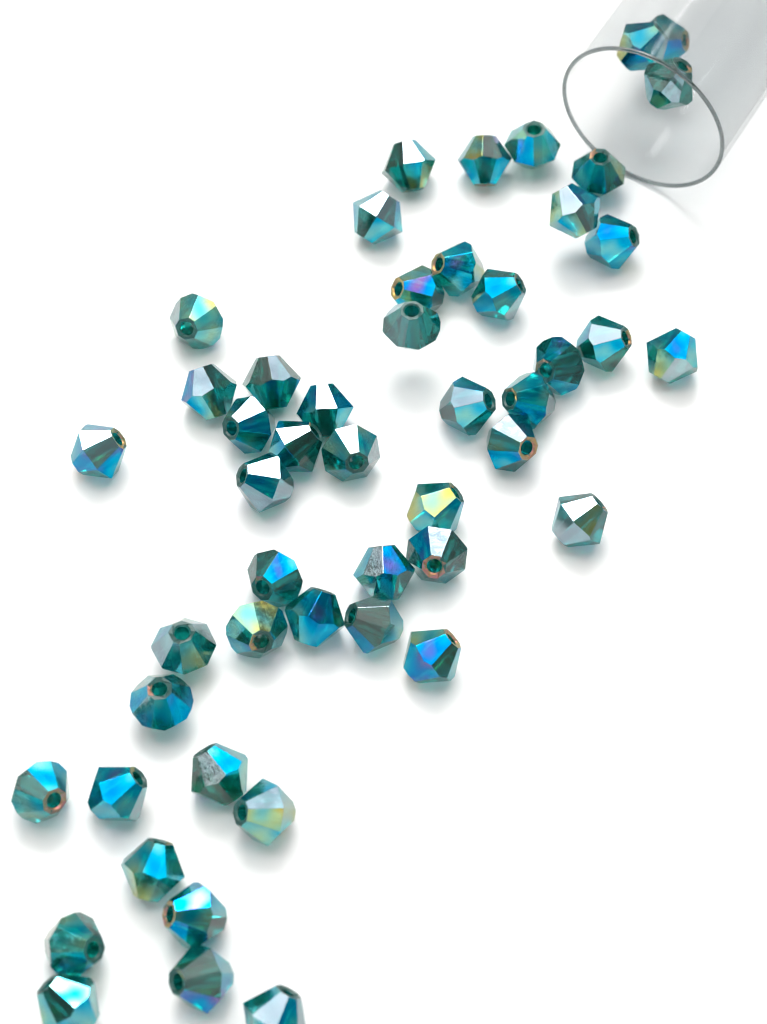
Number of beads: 50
